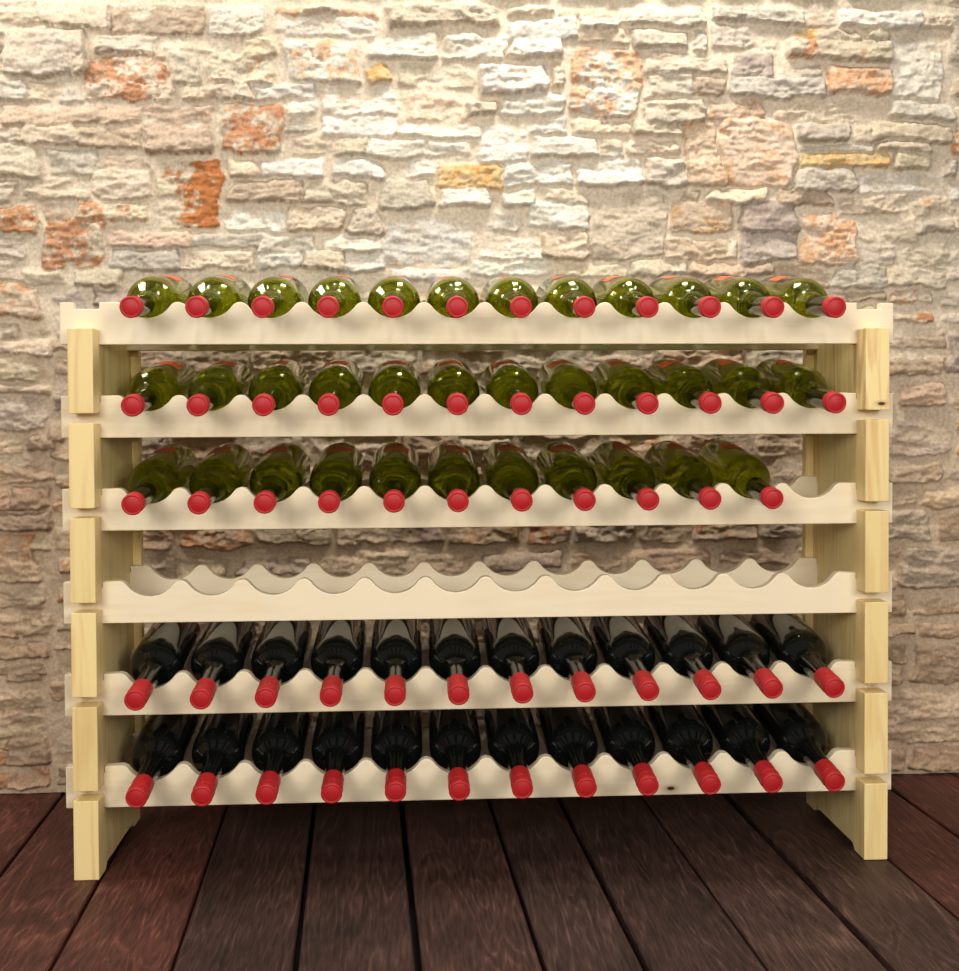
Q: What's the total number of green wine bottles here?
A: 35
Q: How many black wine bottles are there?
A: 24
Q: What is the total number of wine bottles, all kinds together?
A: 59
